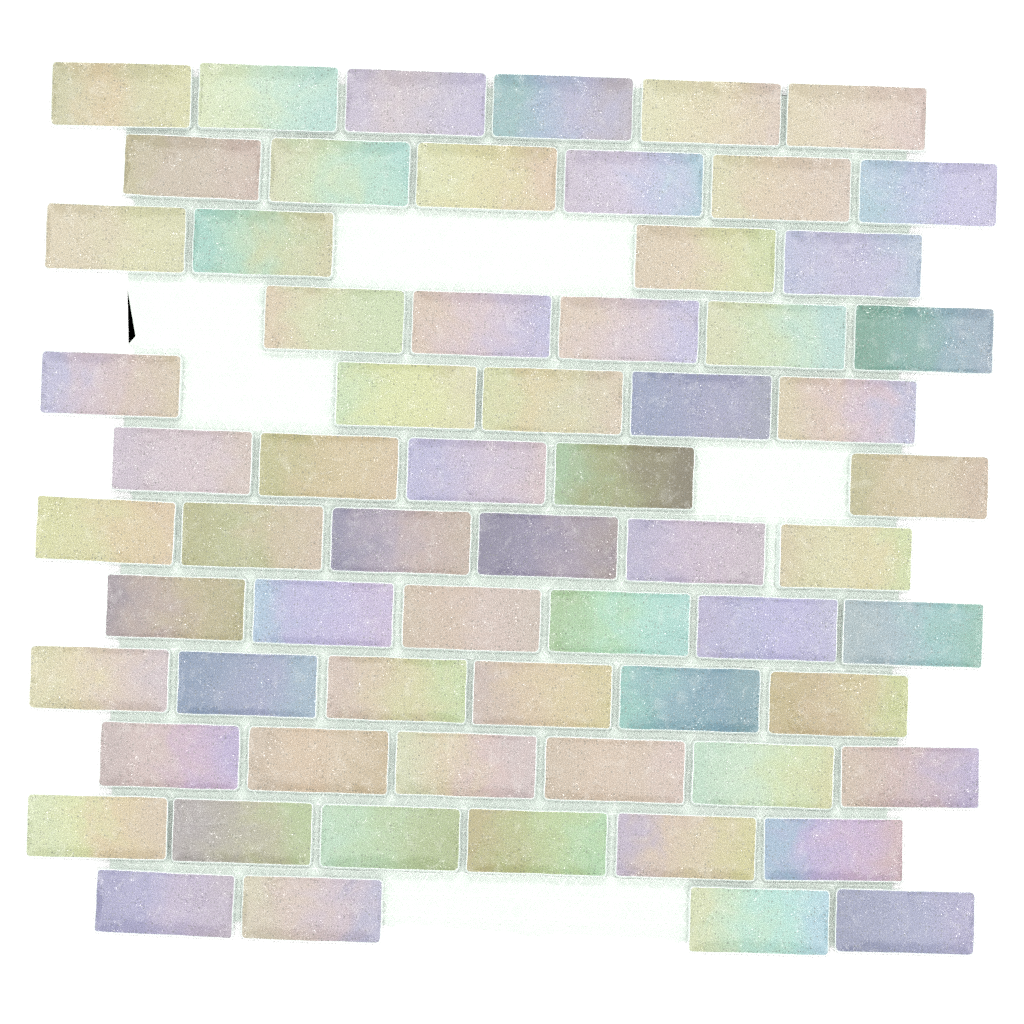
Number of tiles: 65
